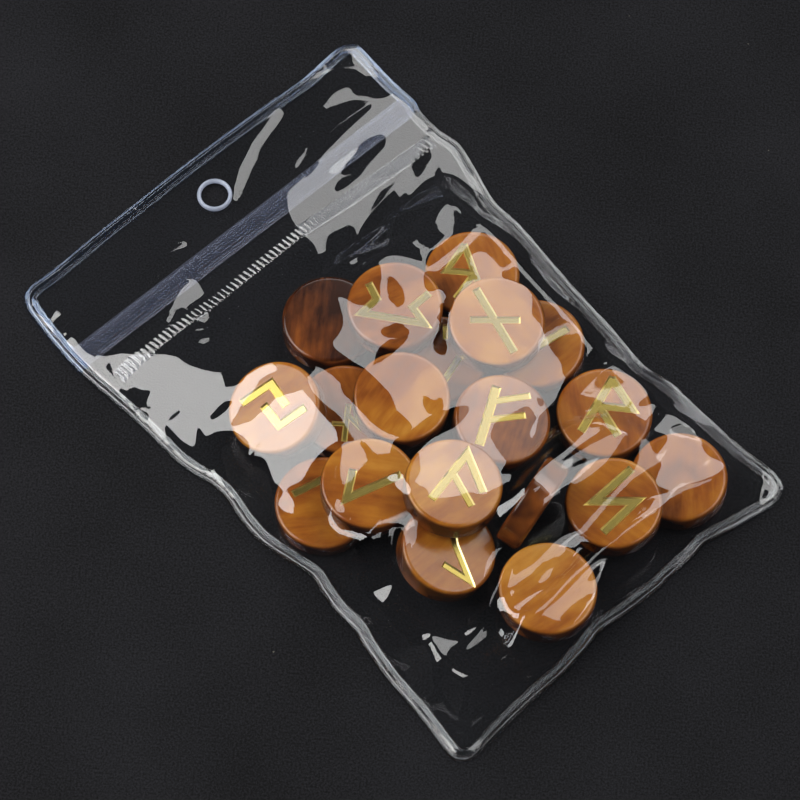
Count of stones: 19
